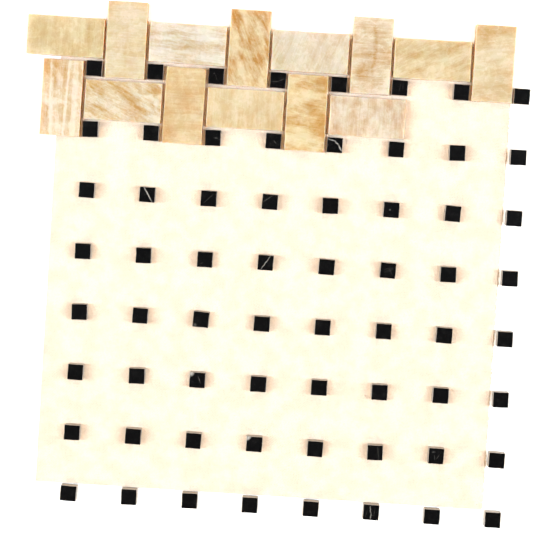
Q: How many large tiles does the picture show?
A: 14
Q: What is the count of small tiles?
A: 64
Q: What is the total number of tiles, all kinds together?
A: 78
